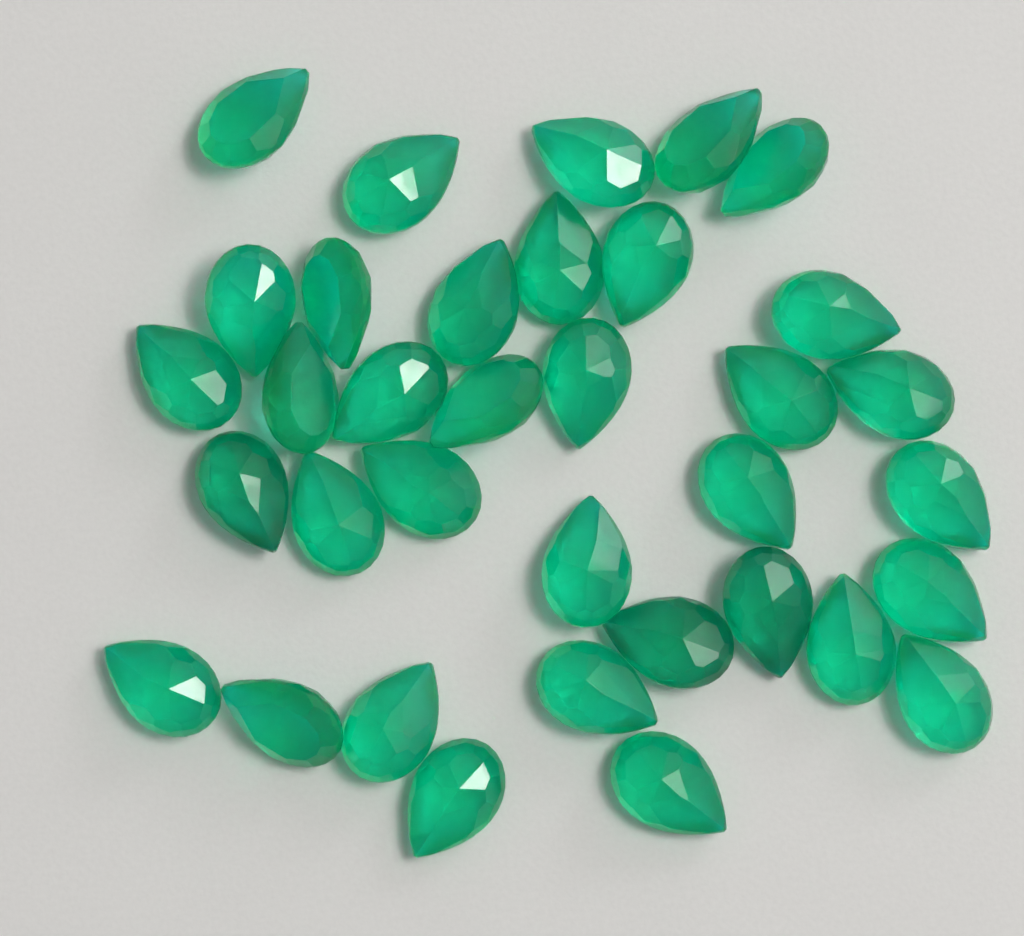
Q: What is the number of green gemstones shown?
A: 35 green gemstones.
